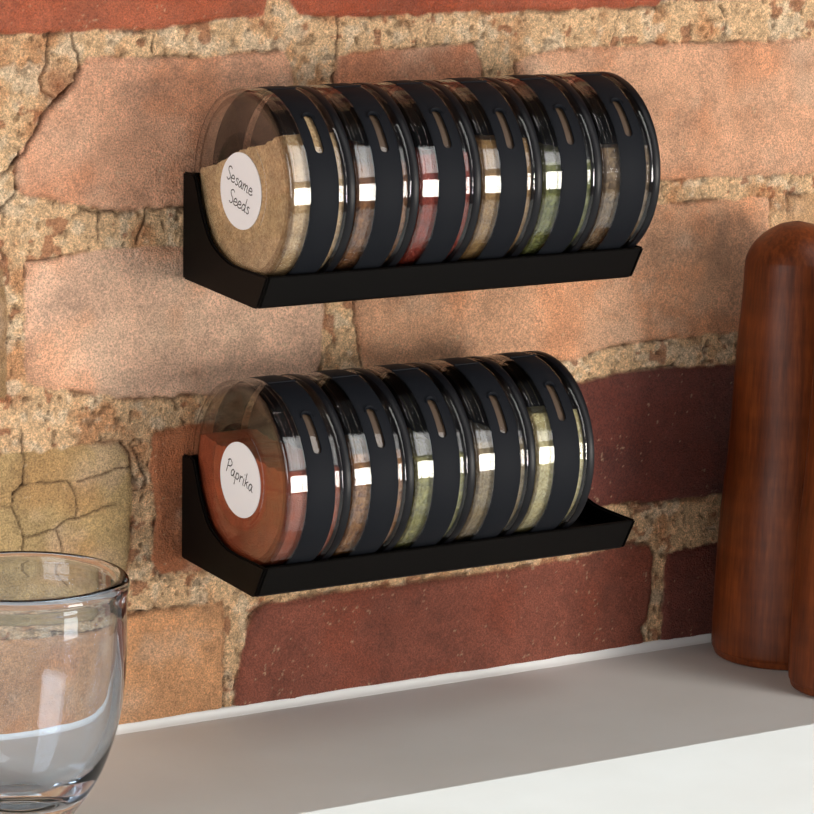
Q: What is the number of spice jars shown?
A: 11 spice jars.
